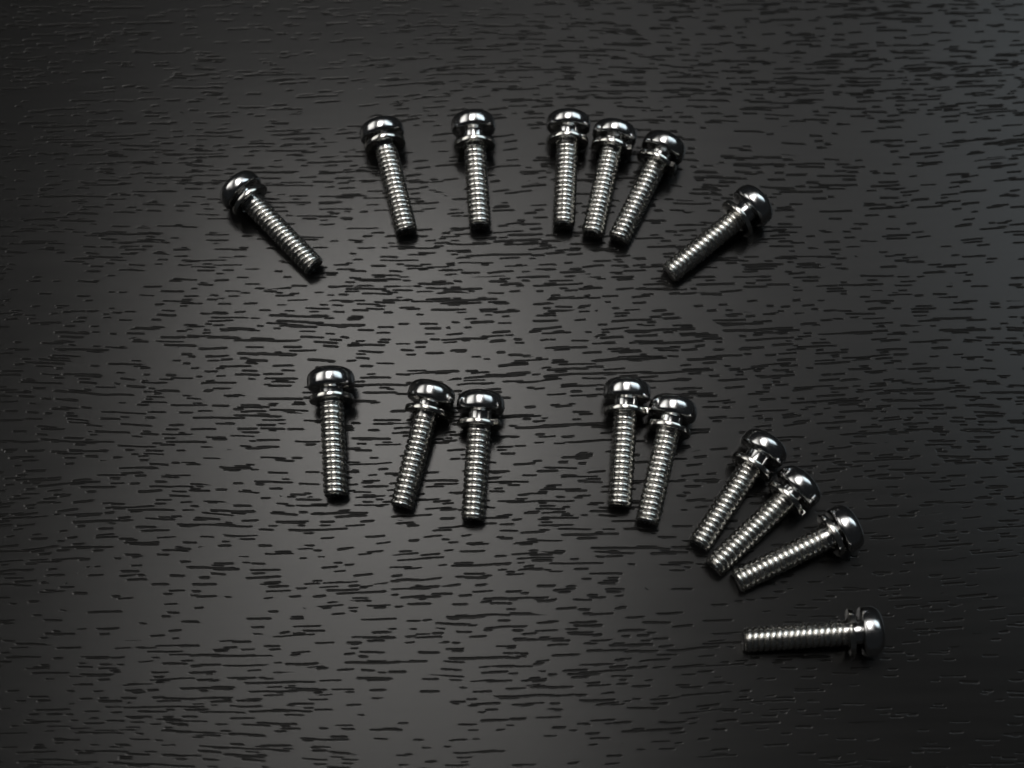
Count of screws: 16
